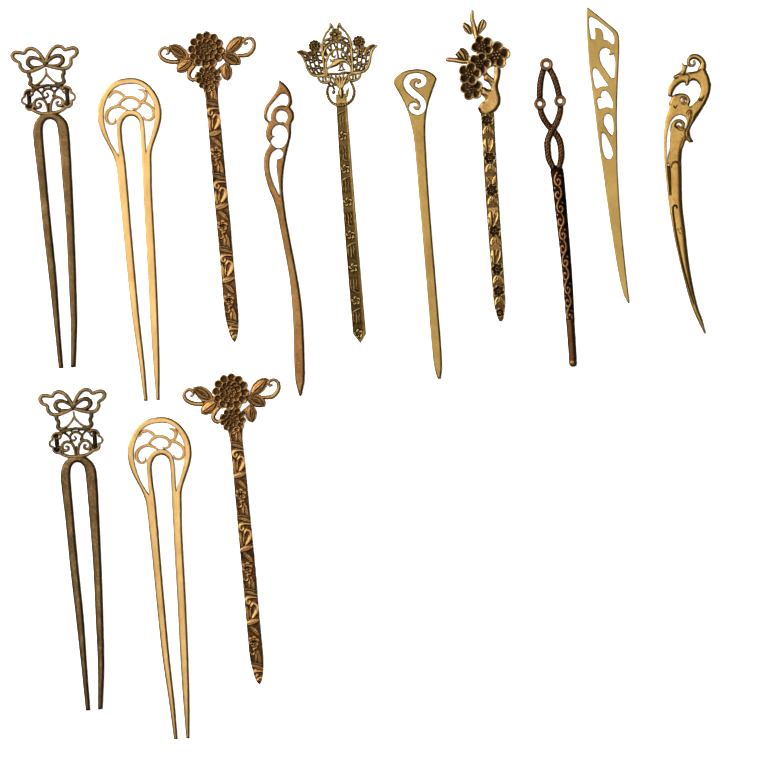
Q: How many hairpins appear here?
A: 13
